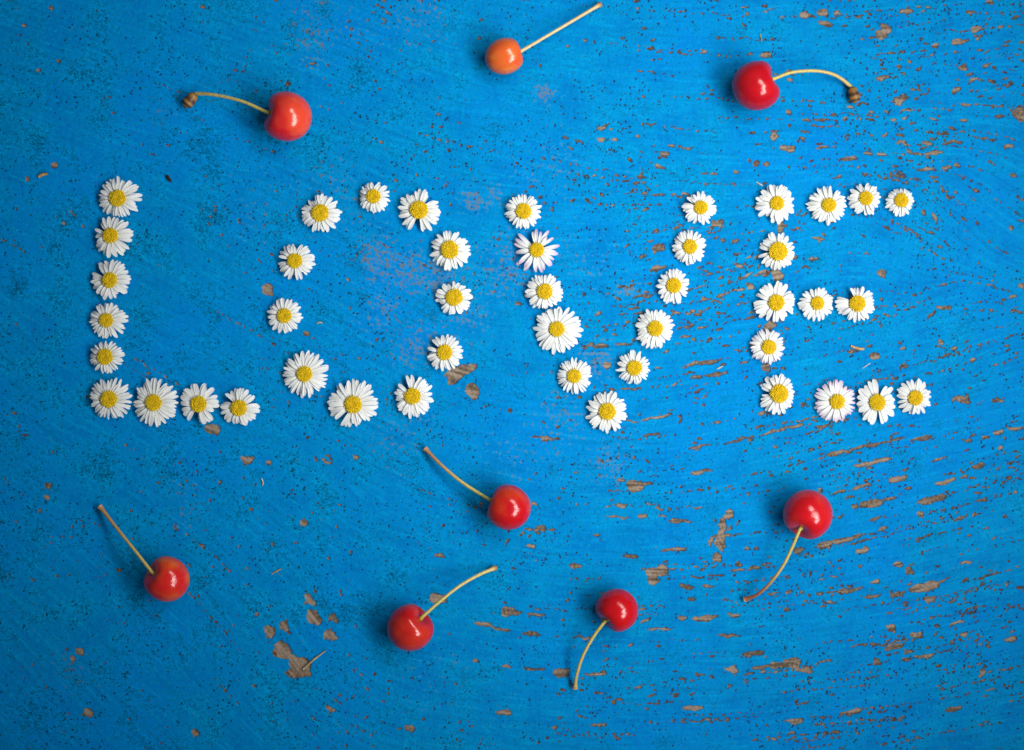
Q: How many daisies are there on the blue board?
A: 44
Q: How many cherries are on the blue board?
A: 8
